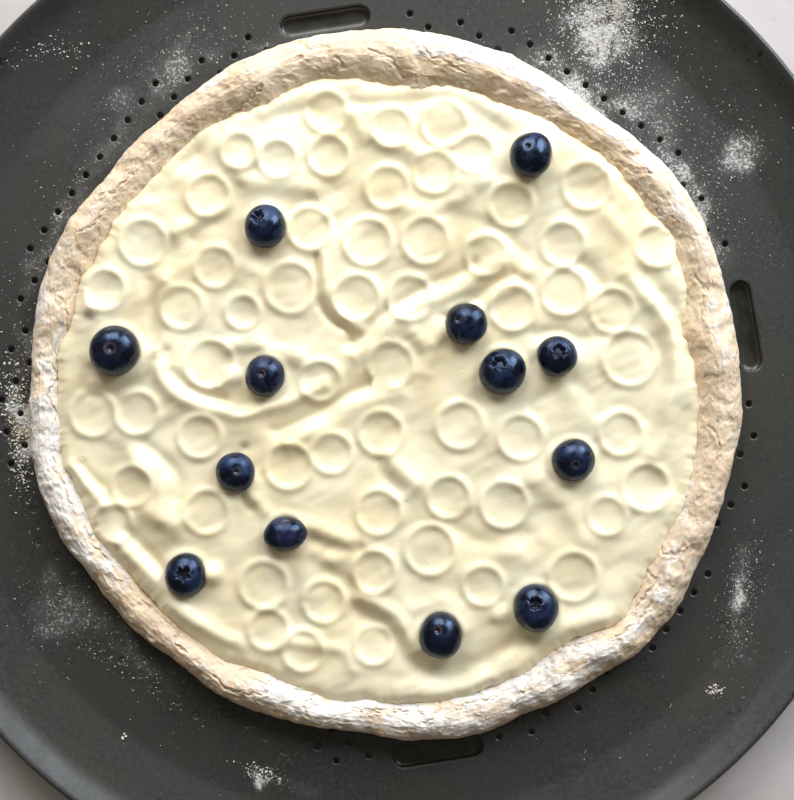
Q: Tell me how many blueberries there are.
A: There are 13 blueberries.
